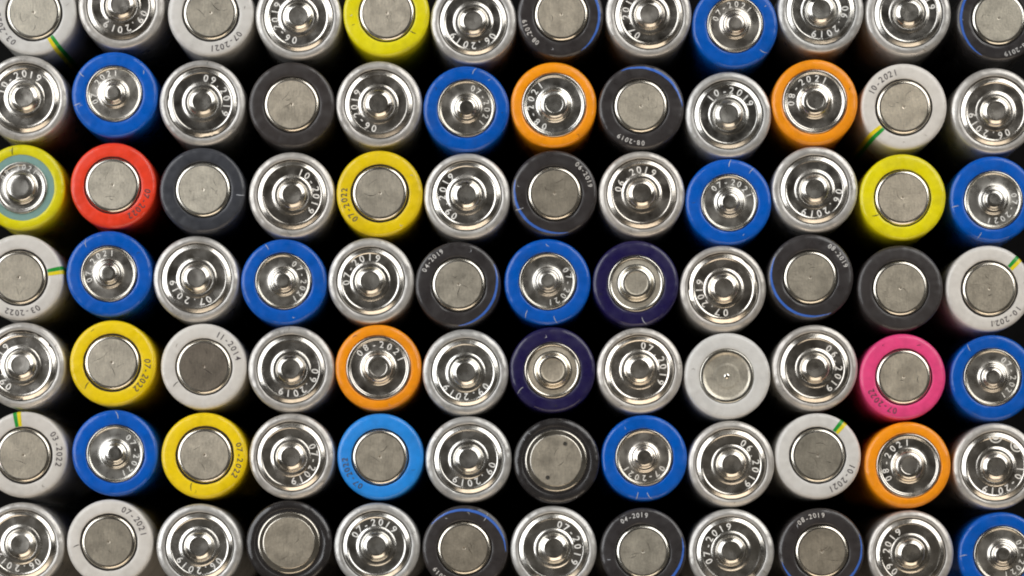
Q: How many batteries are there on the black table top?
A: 84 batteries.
